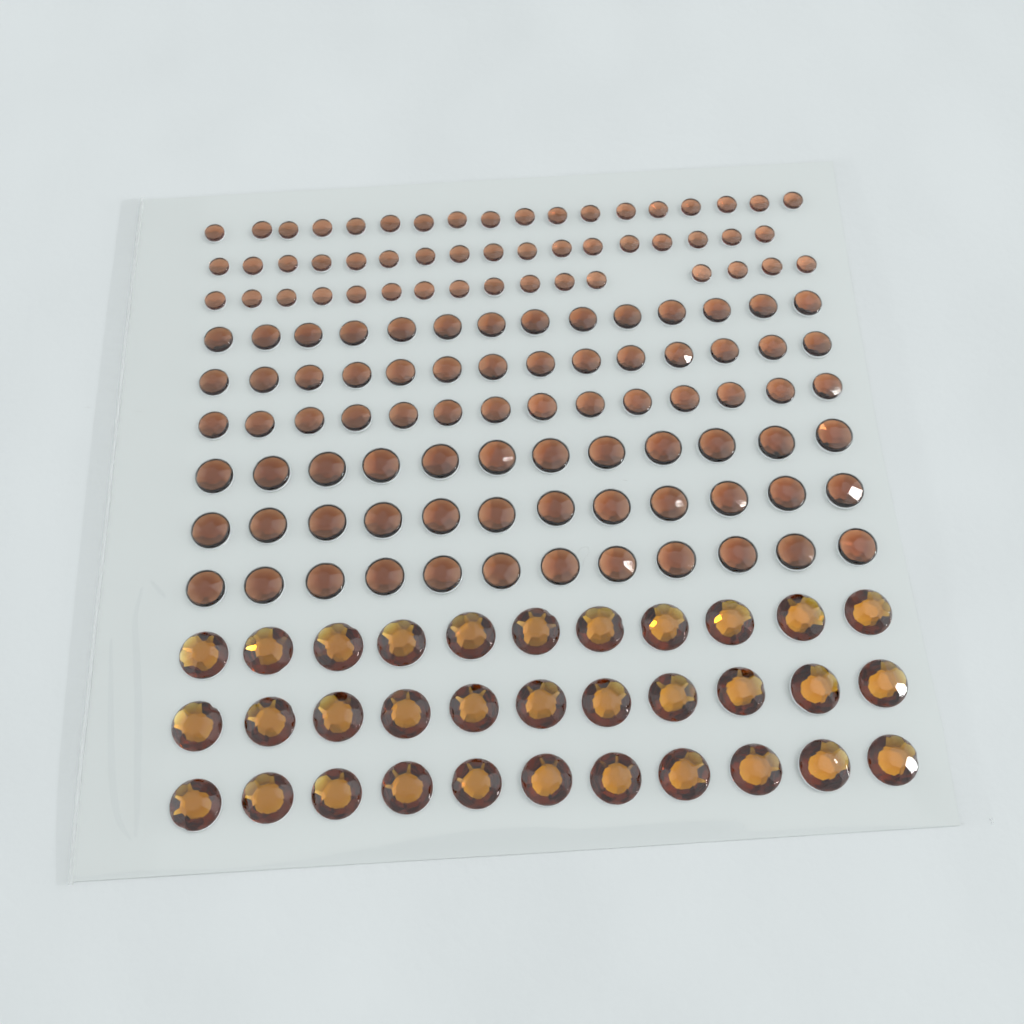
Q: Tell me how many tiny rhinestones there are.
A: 51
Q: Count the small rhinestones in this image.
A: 42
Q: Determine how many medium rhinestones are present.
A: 36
